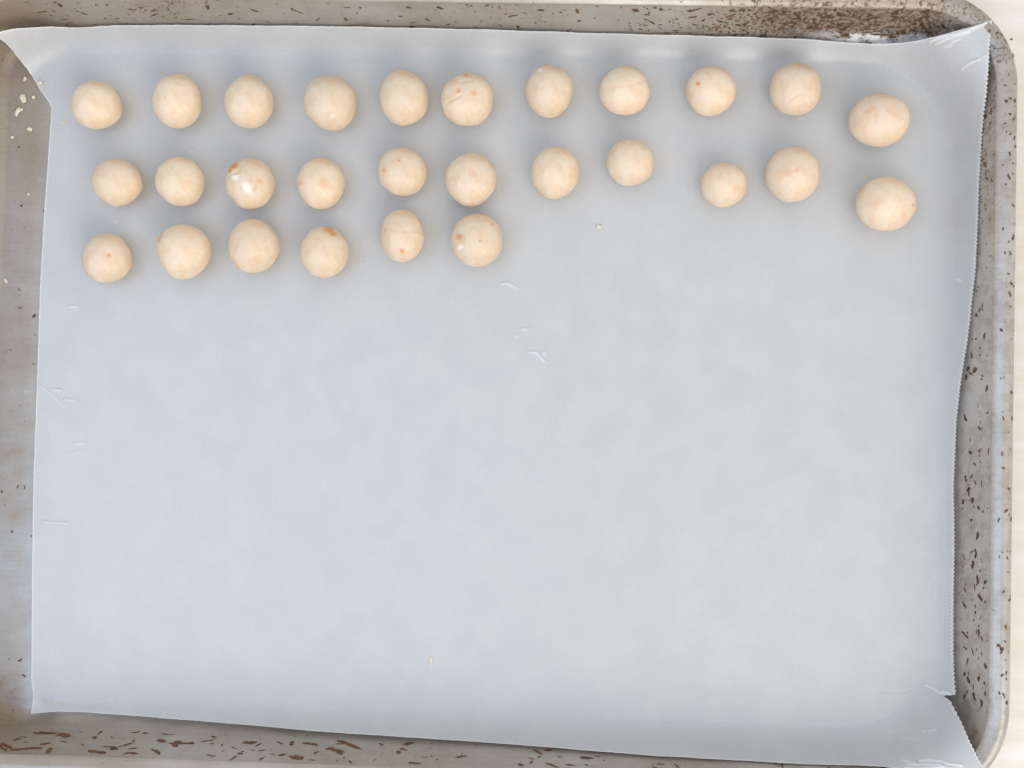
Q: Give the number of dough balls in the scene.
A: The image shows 28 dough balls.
